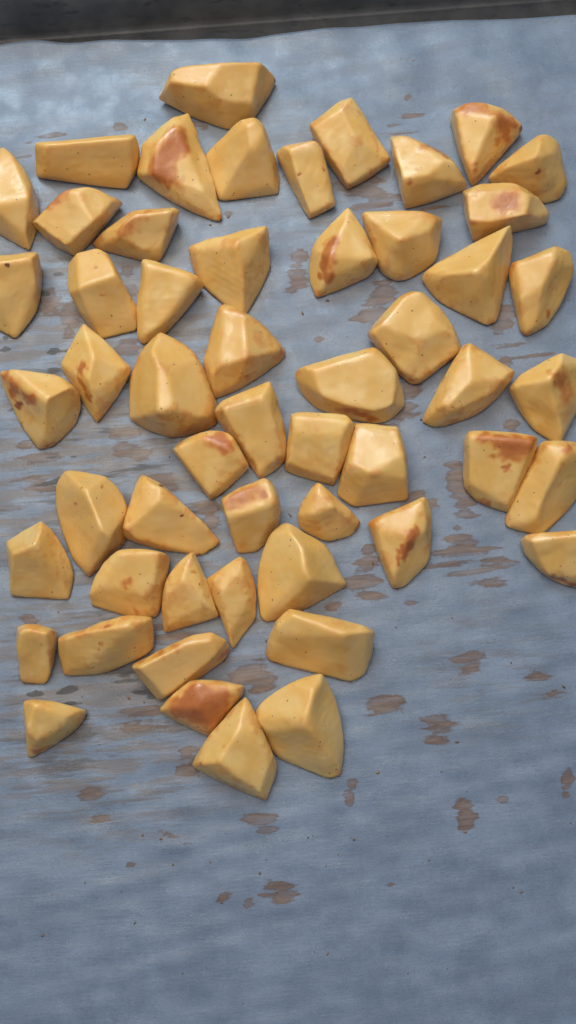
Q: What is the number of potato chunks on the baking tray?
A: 54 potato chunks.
